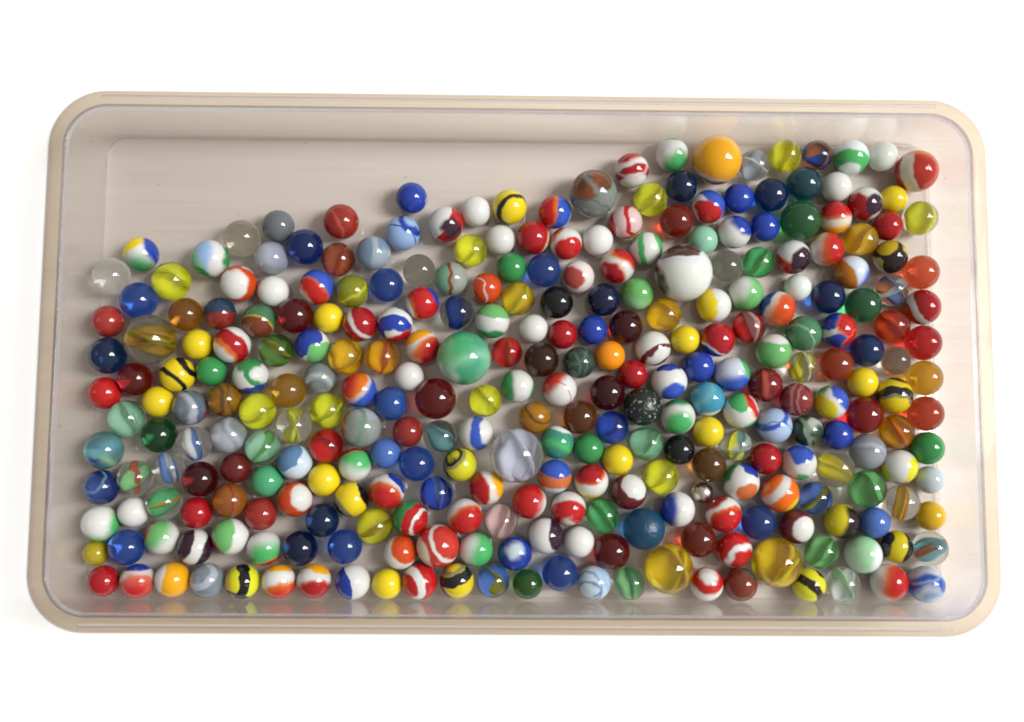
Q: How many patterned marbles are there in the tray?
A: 190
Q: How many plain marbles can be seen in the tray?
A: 103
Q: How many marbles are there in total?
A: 293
